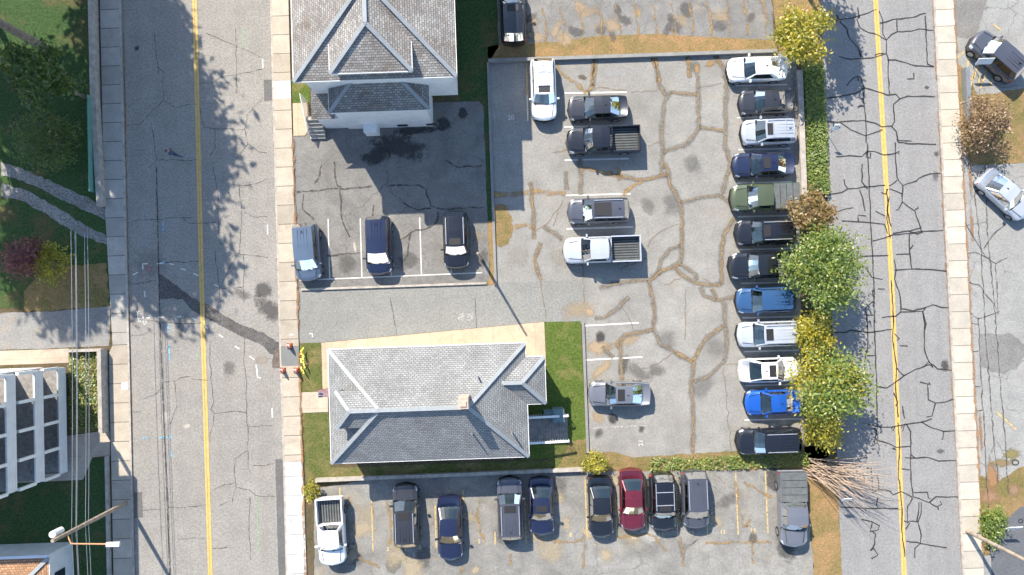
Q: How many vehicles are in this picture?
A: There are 34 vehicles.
